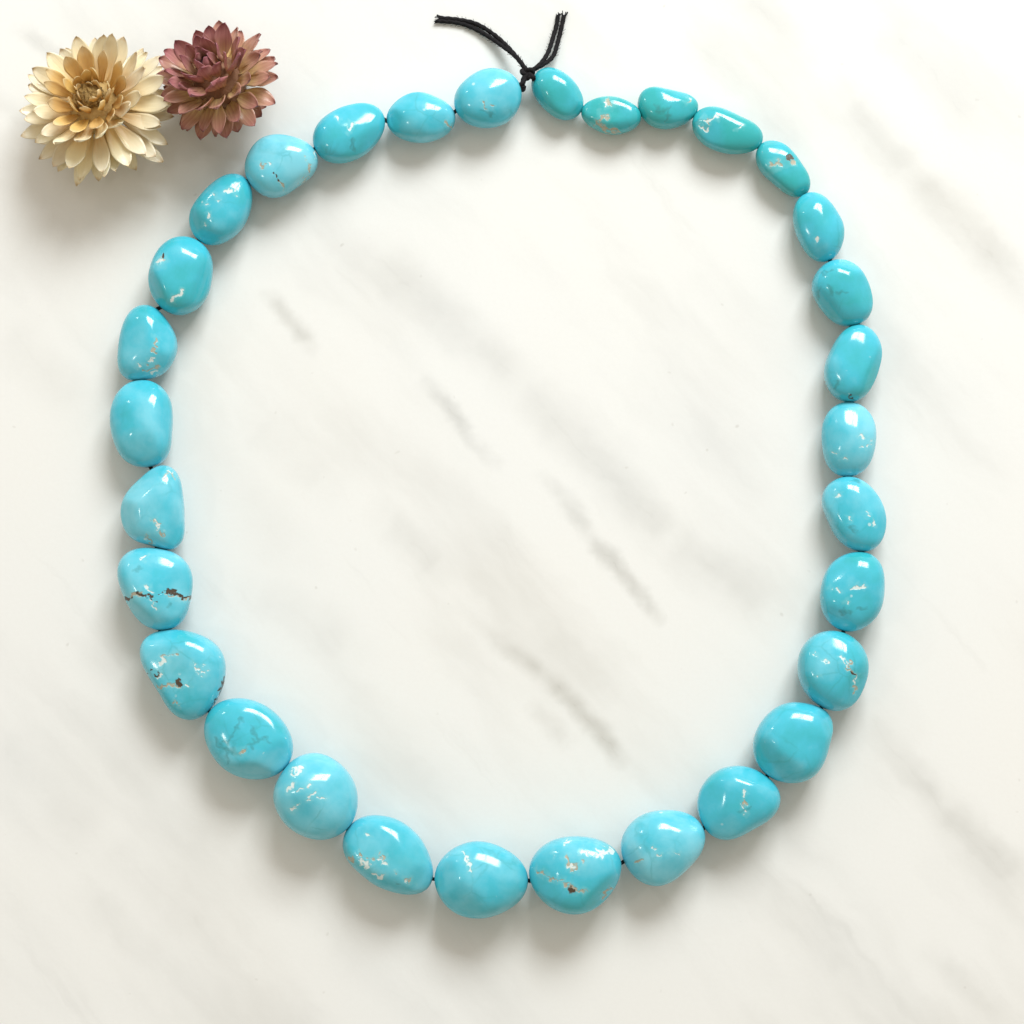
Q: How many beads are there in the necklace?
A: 31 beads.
